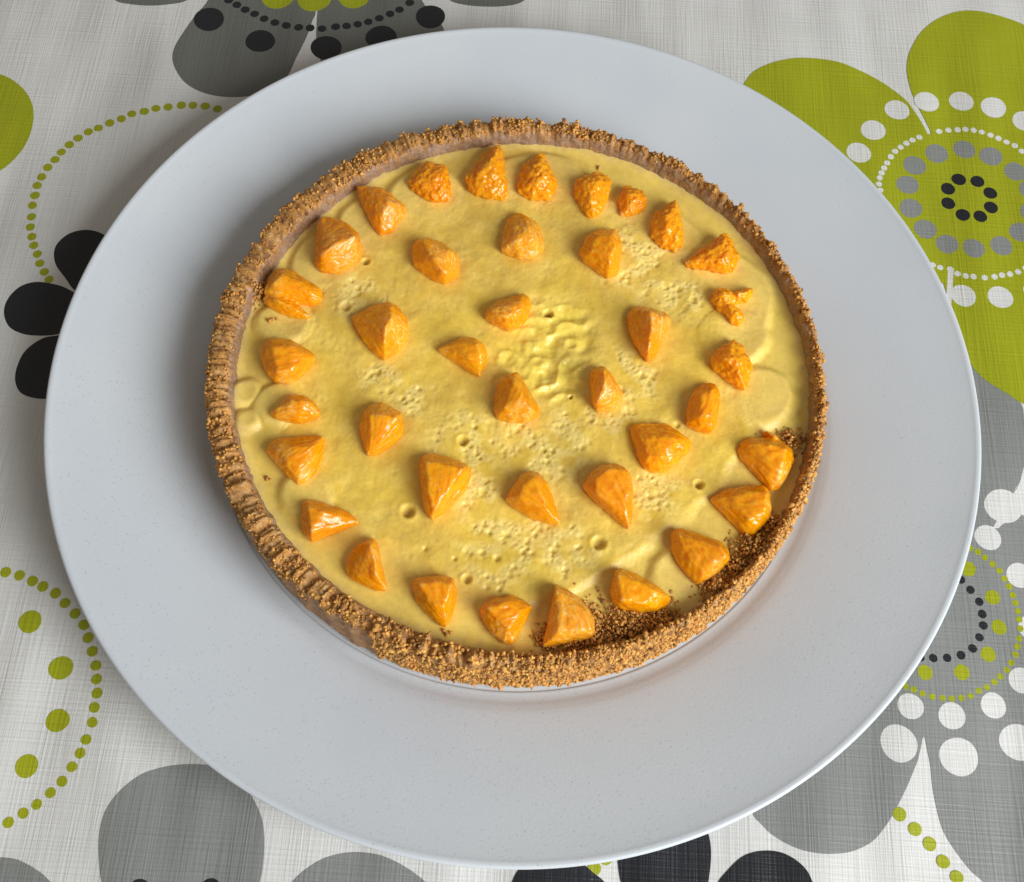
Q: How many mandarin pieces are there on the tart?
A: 39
